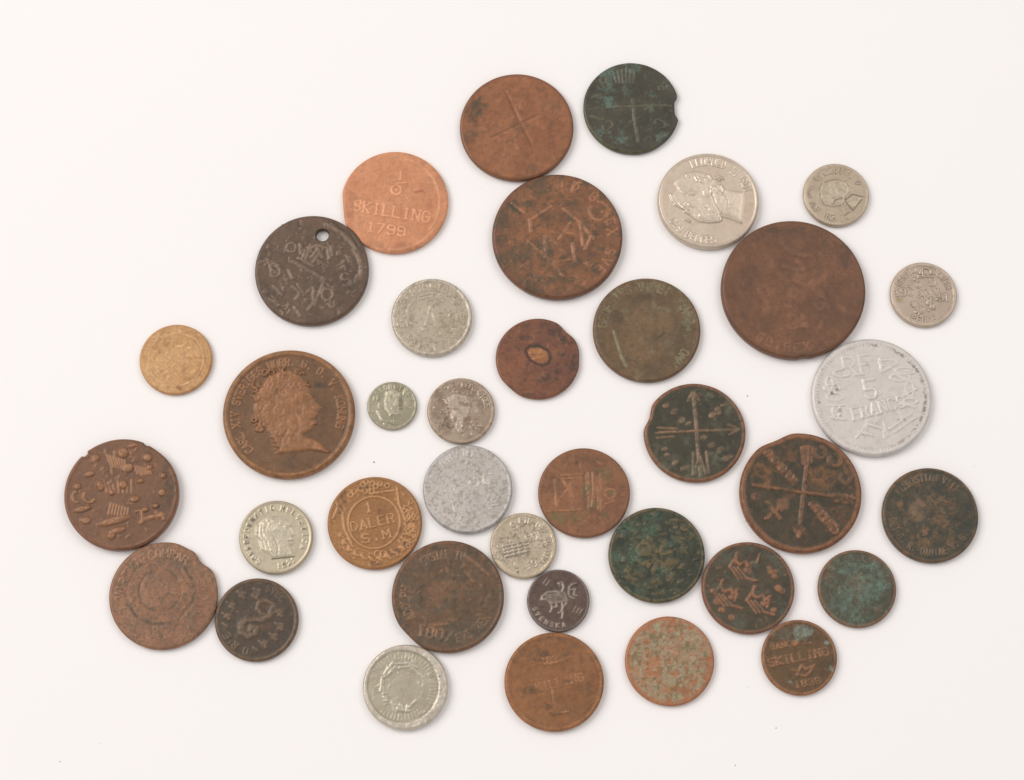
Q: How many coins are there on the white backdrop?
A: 37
